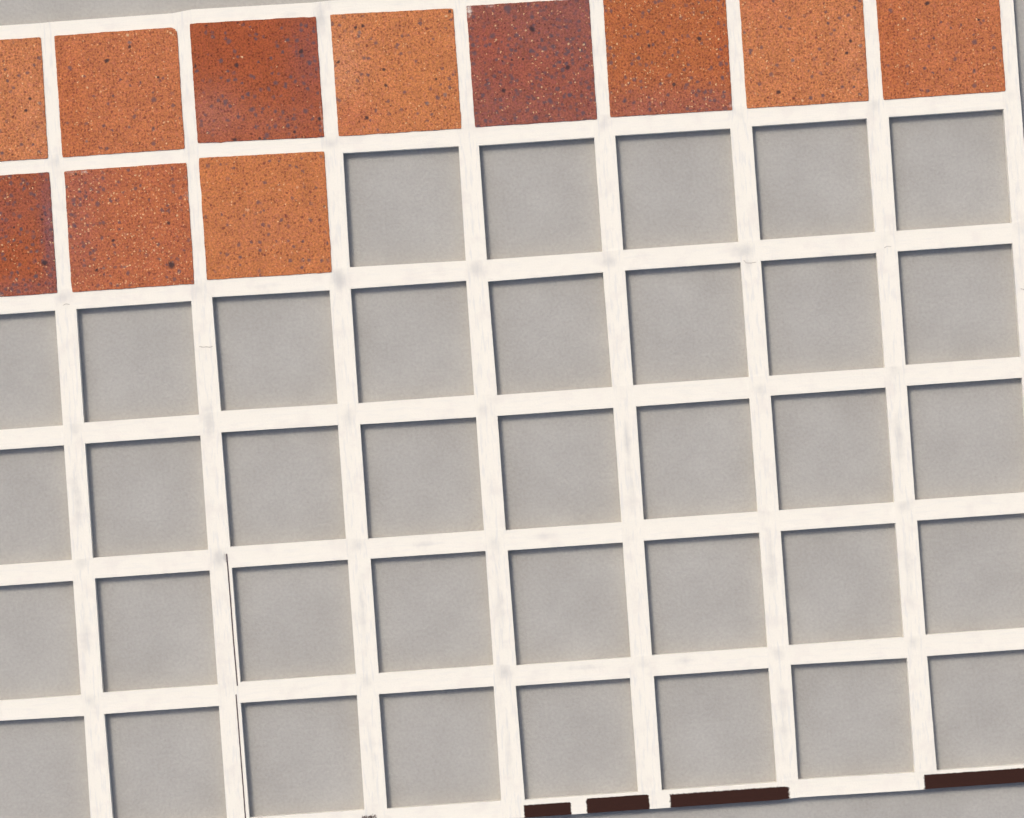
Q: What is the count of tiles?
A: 11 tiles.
